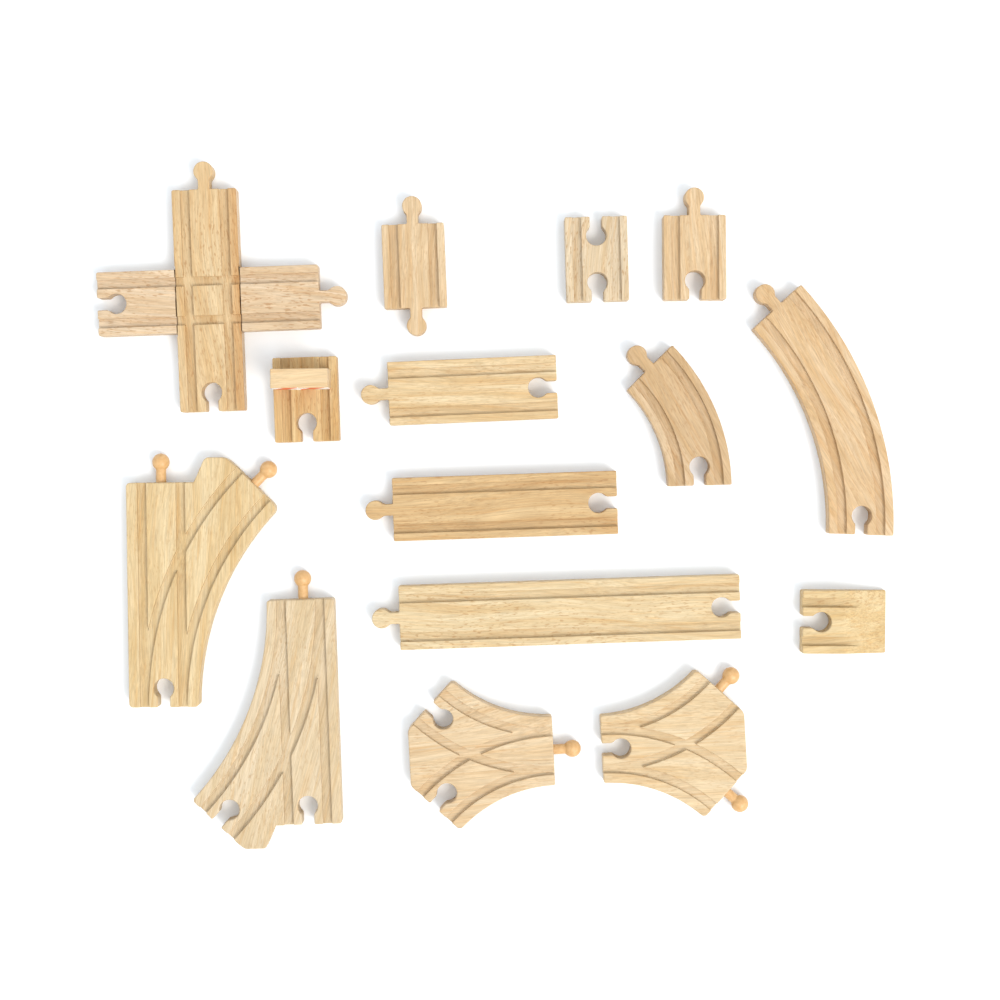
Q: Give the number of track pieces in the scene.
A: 15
